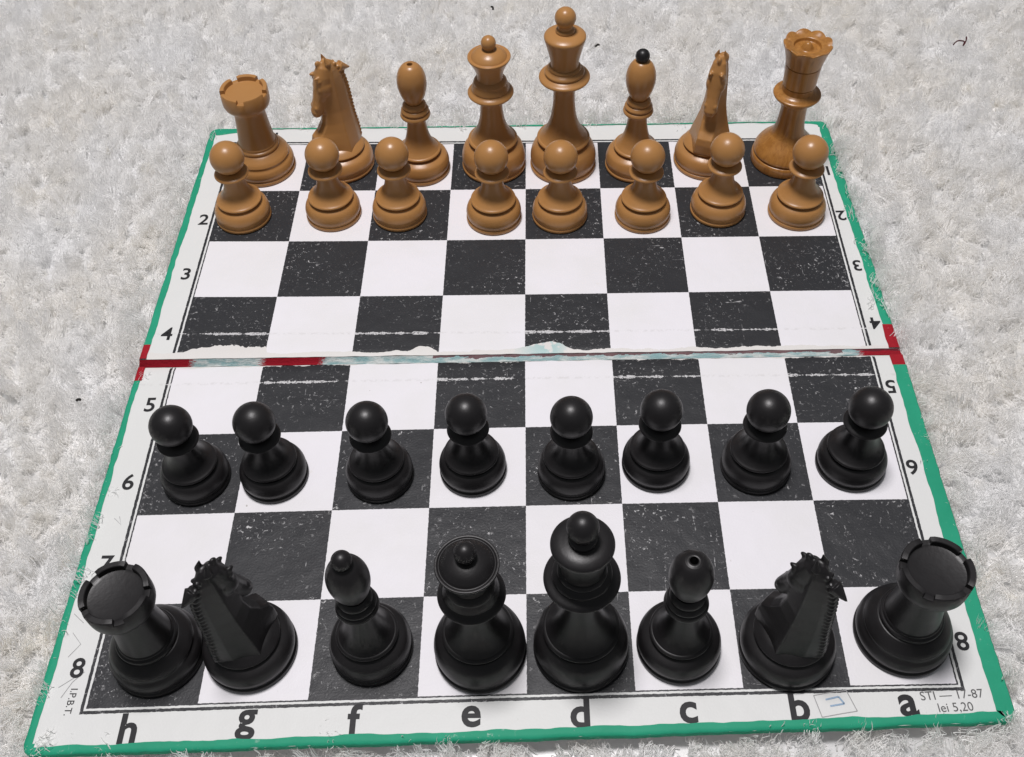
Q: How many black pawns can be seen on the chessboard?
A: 8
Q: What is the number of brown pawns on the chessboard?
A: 8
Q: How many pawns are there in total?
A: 16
